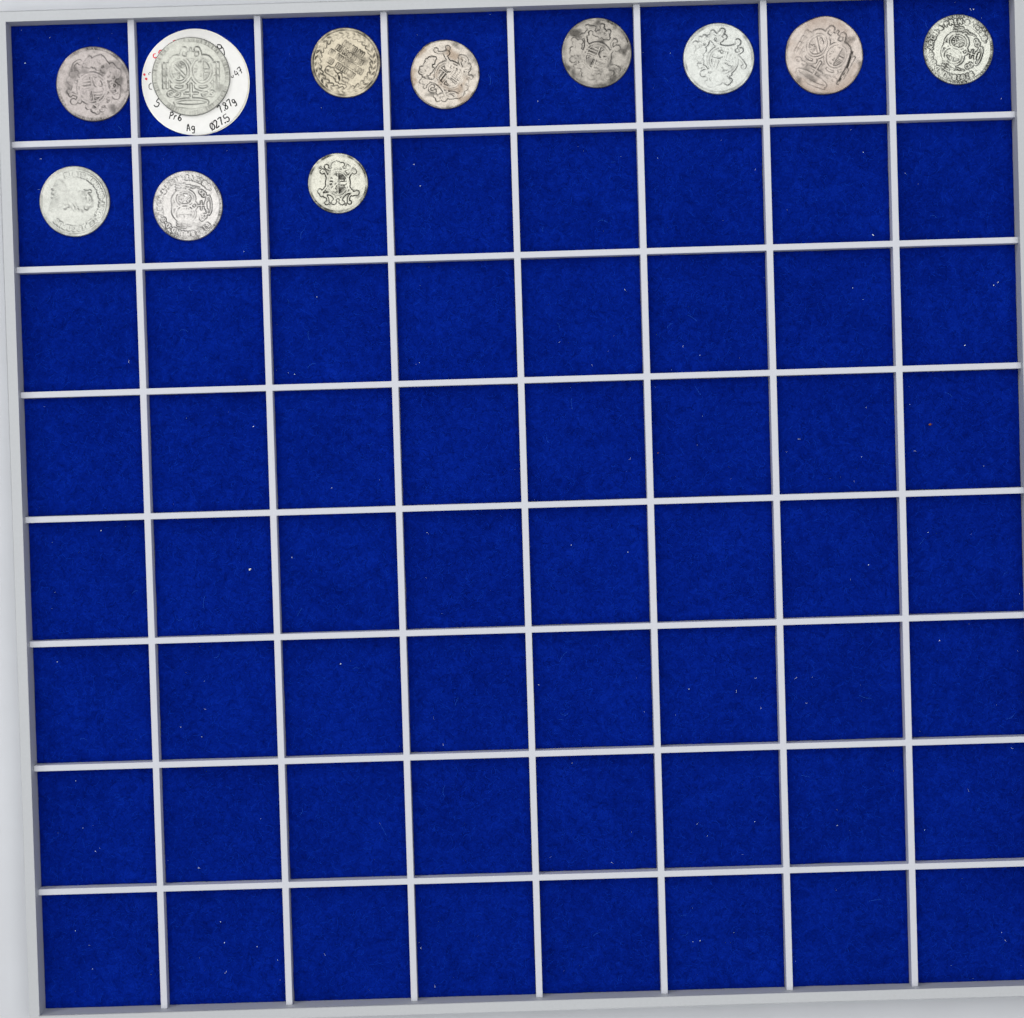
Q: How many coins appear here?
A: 11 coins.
